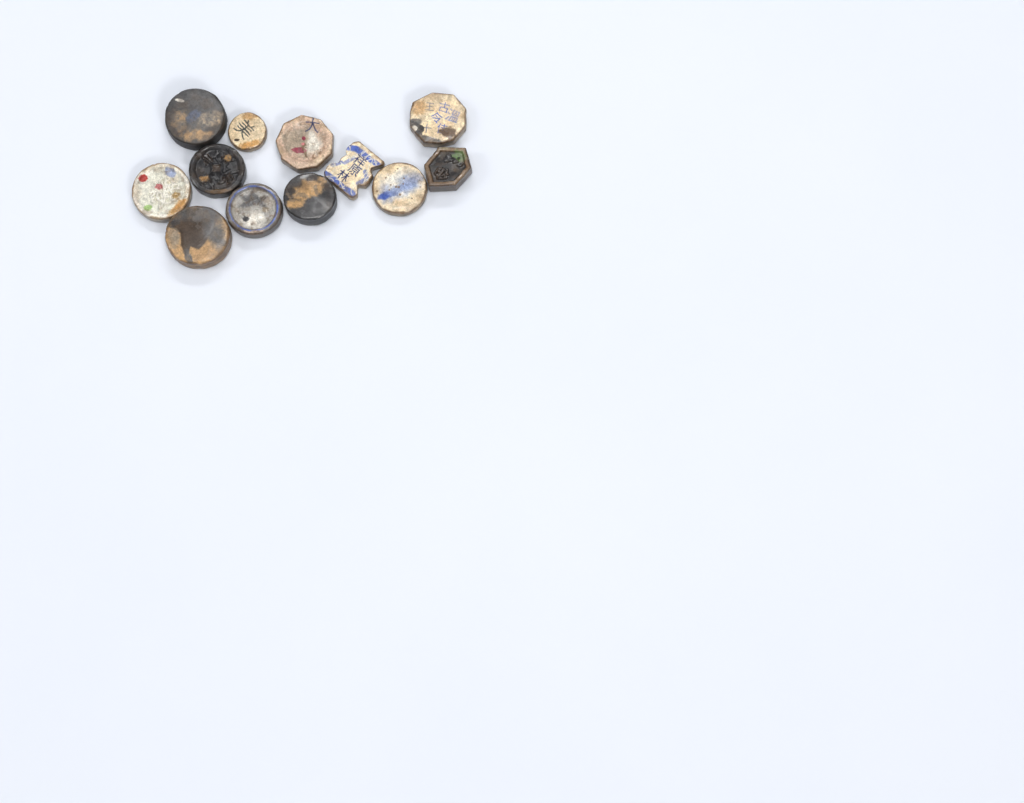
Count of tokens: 12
